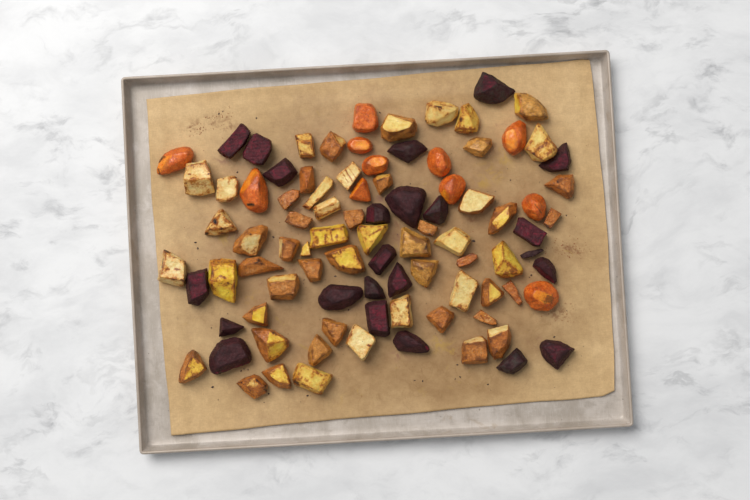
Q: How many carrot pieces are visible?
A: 11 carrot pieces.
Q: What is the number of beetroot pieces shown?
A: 23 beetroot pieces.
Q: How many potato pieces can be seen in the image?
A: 57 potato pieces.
